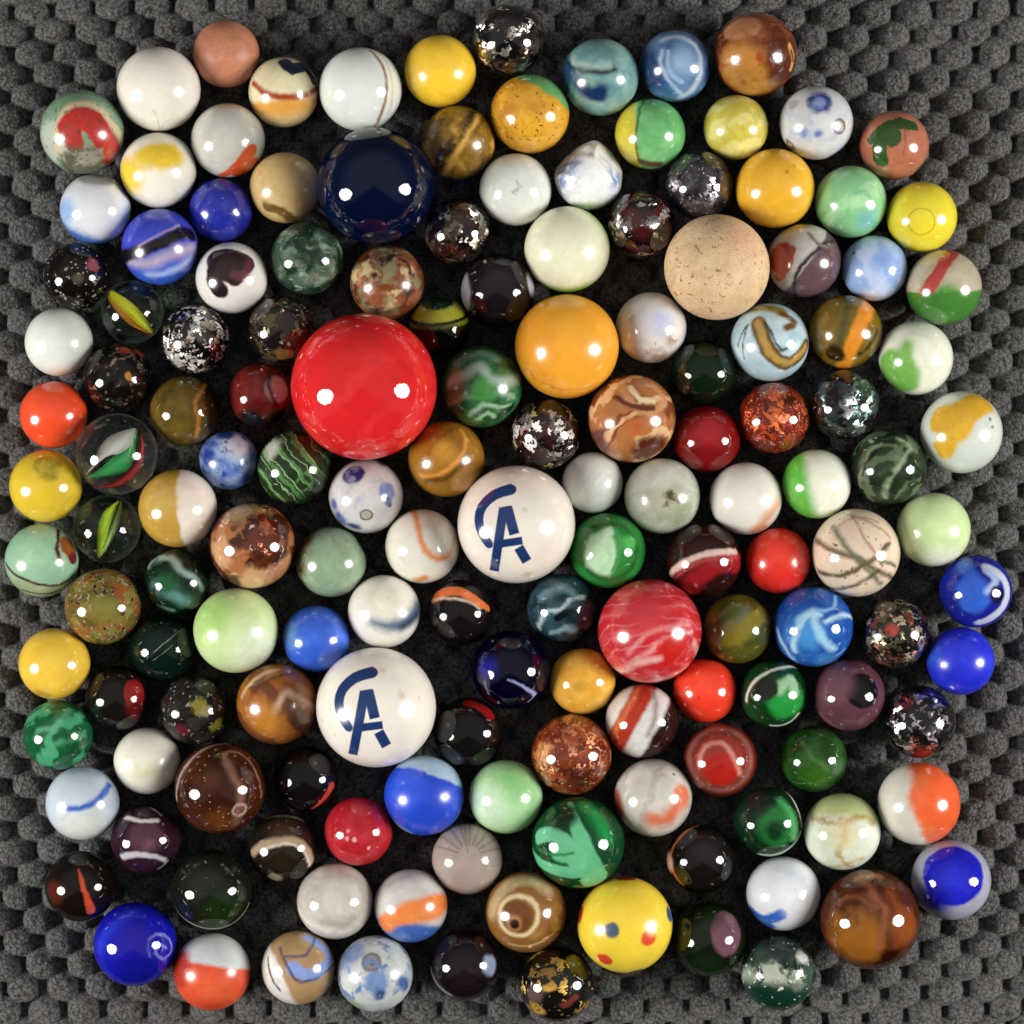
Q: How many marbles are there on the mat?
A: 151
